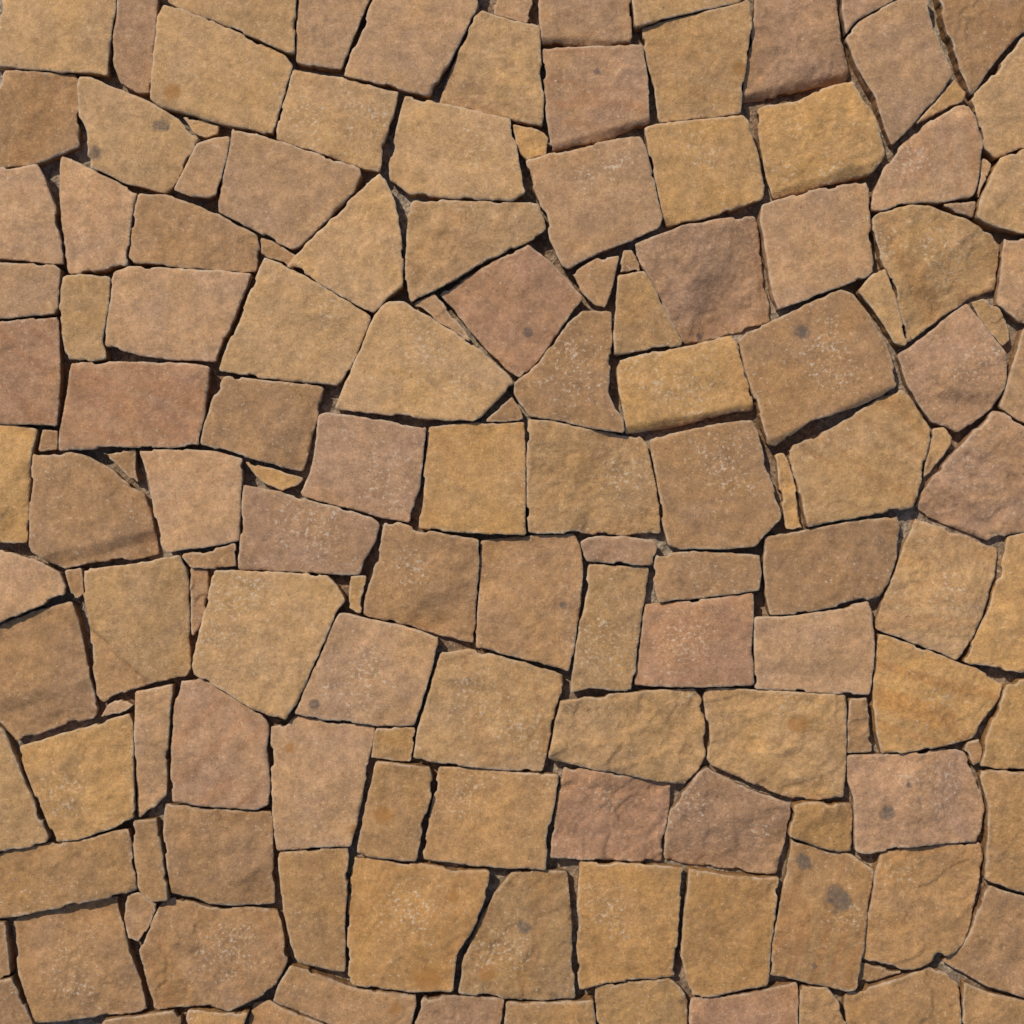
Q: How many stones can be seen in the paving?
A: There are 147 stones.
